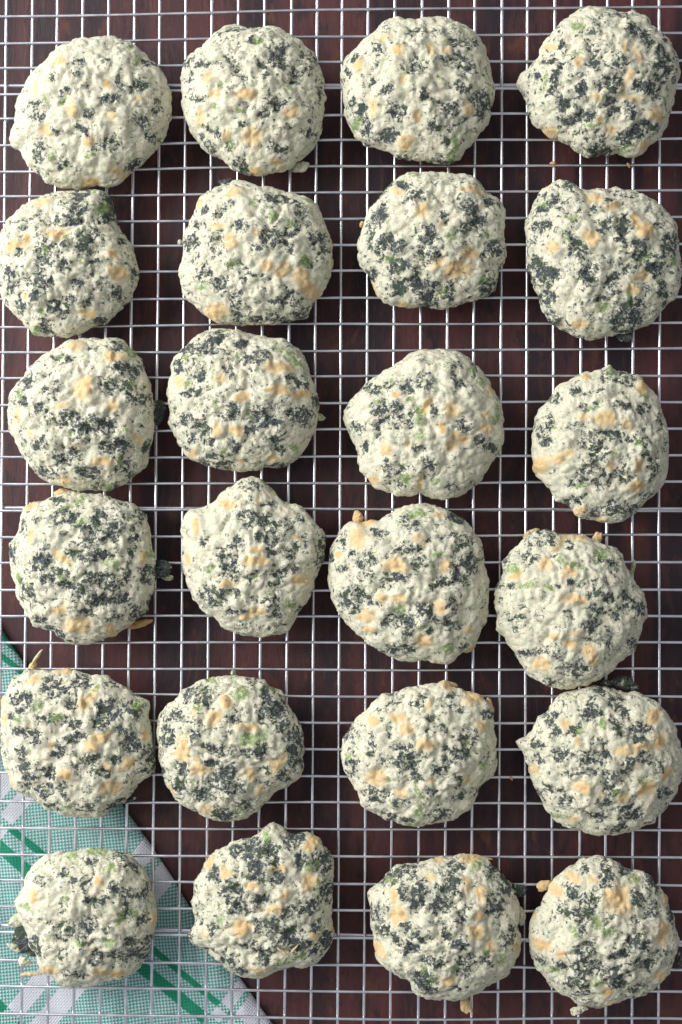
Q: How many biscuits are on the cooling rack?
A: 24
